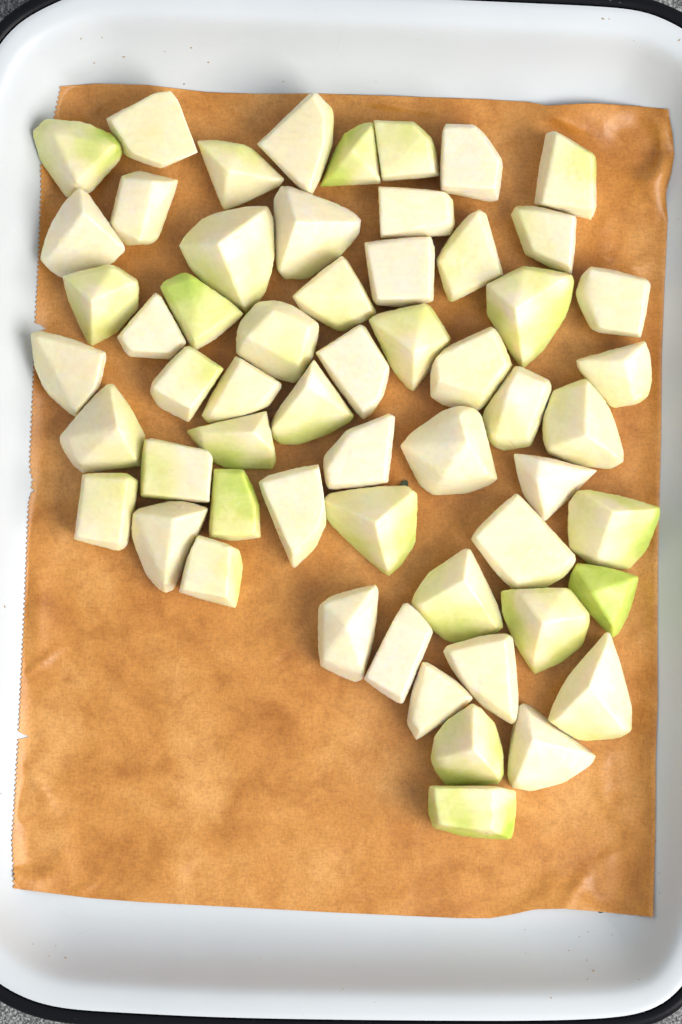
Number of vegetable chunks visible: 58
